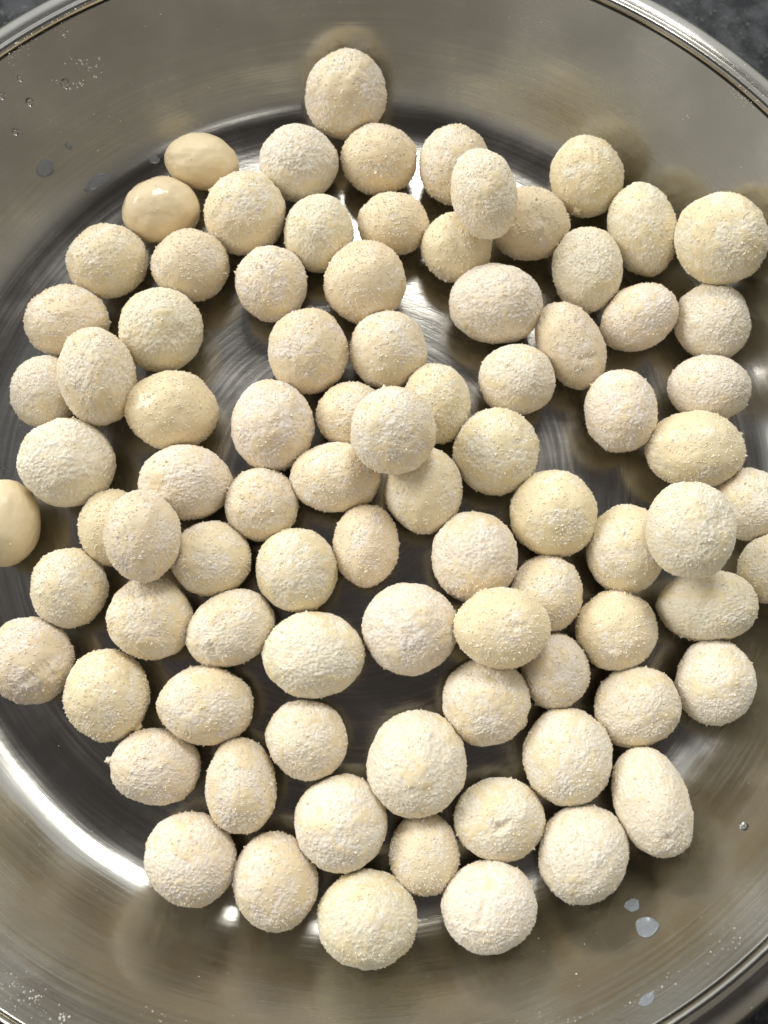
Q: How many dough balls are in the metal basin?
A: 87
